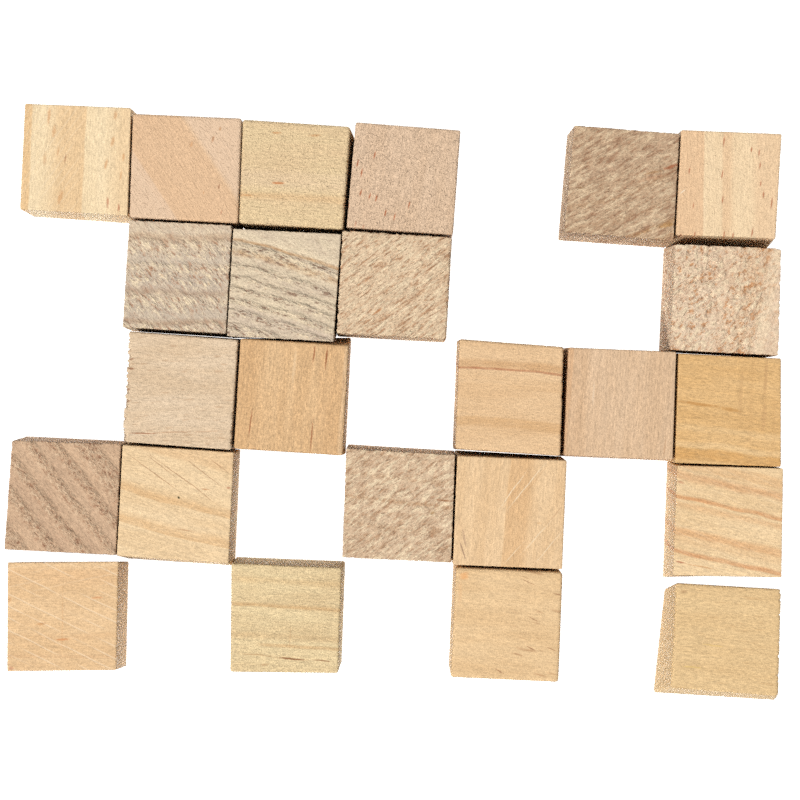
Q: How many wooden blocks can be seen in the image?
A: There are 24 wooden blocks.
